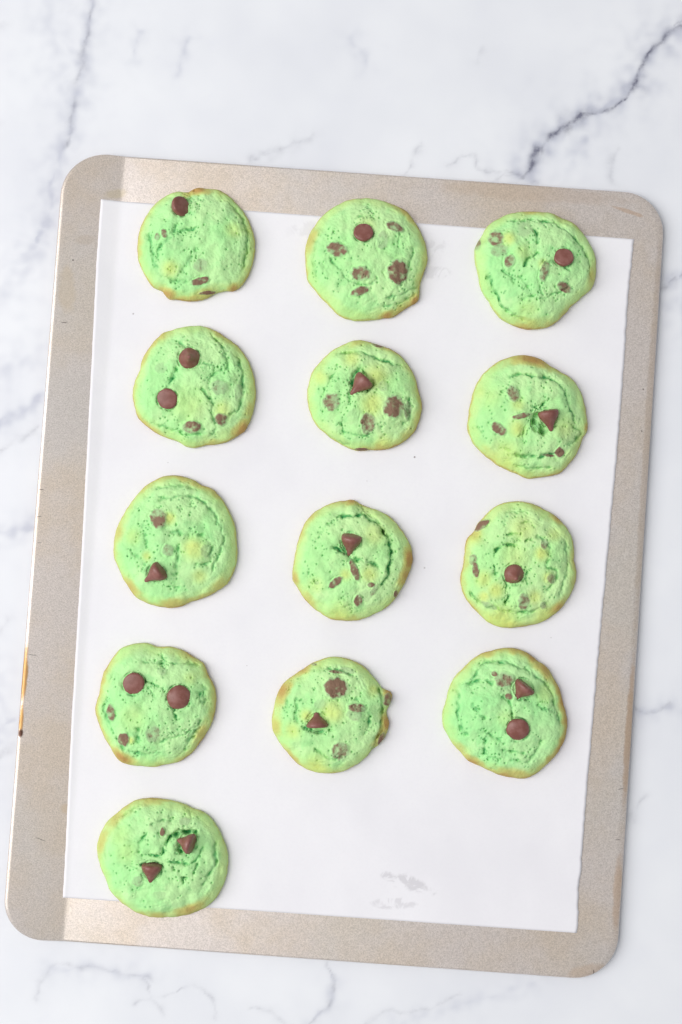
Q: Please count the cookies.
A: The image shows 13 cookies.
